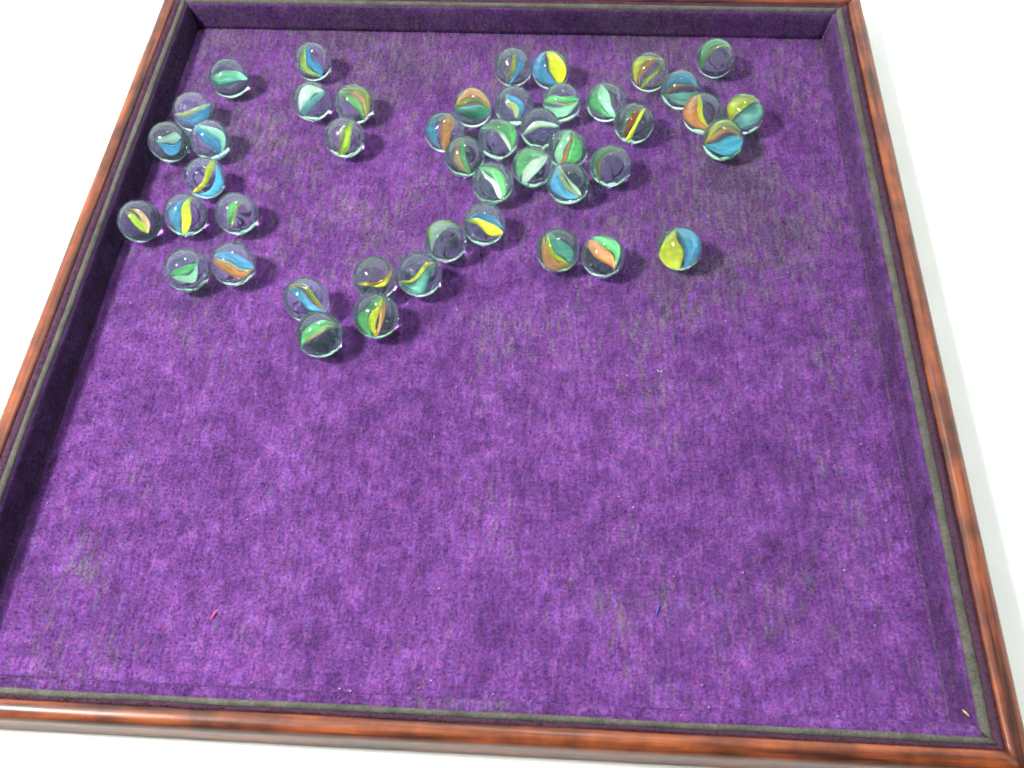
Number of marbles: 46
